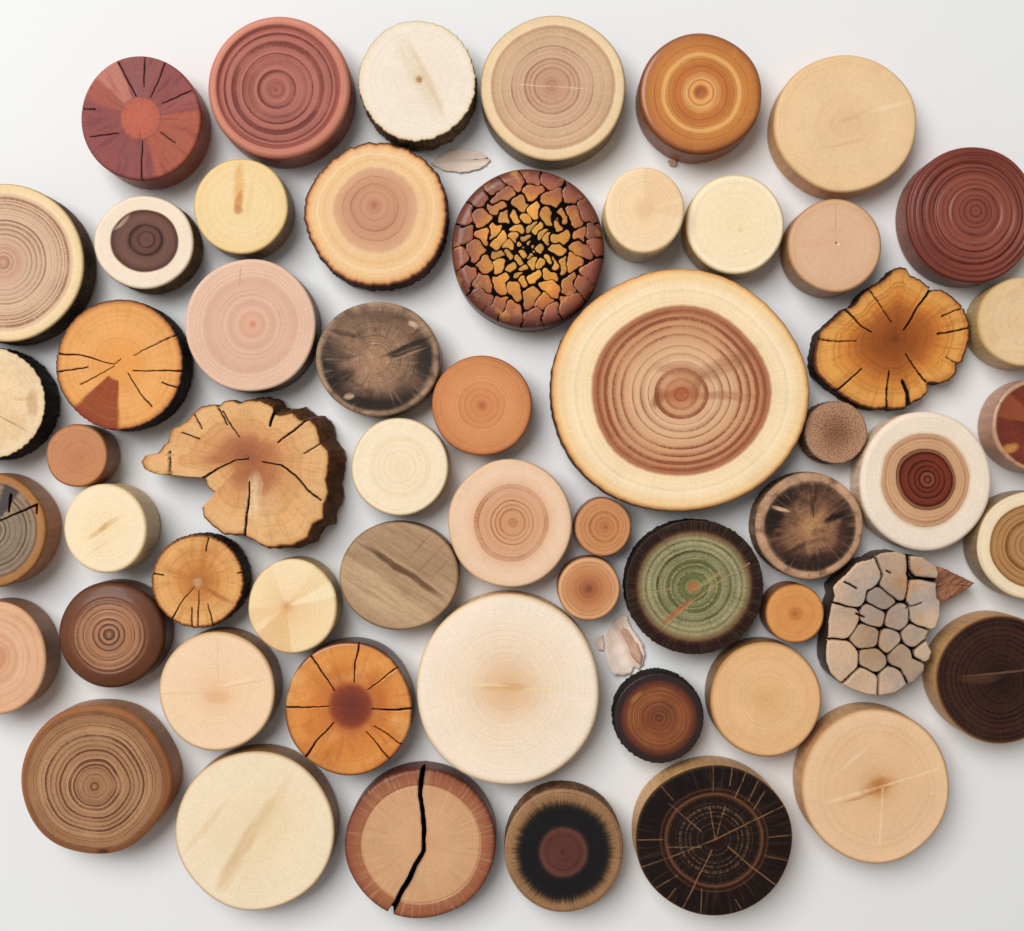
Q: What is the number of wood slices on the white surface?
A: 56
